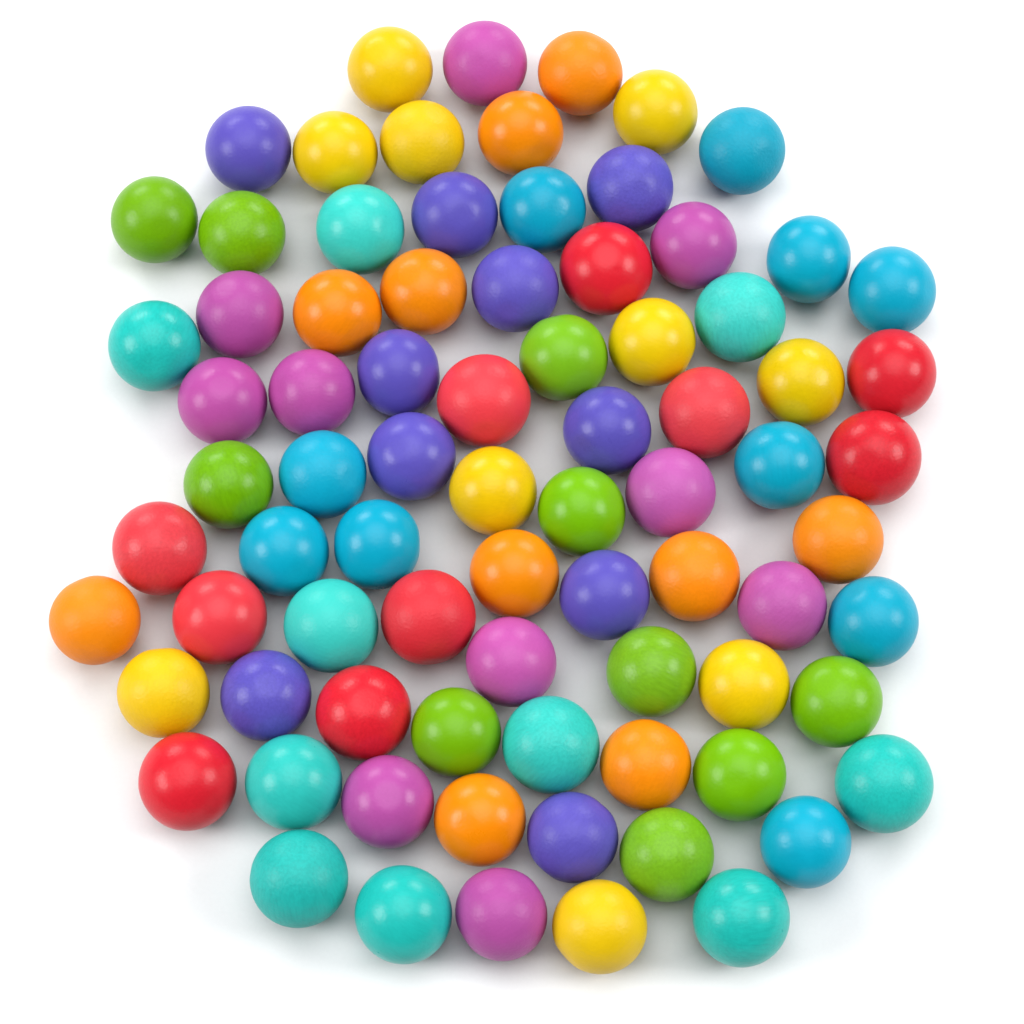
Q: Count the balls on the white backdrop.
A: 80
